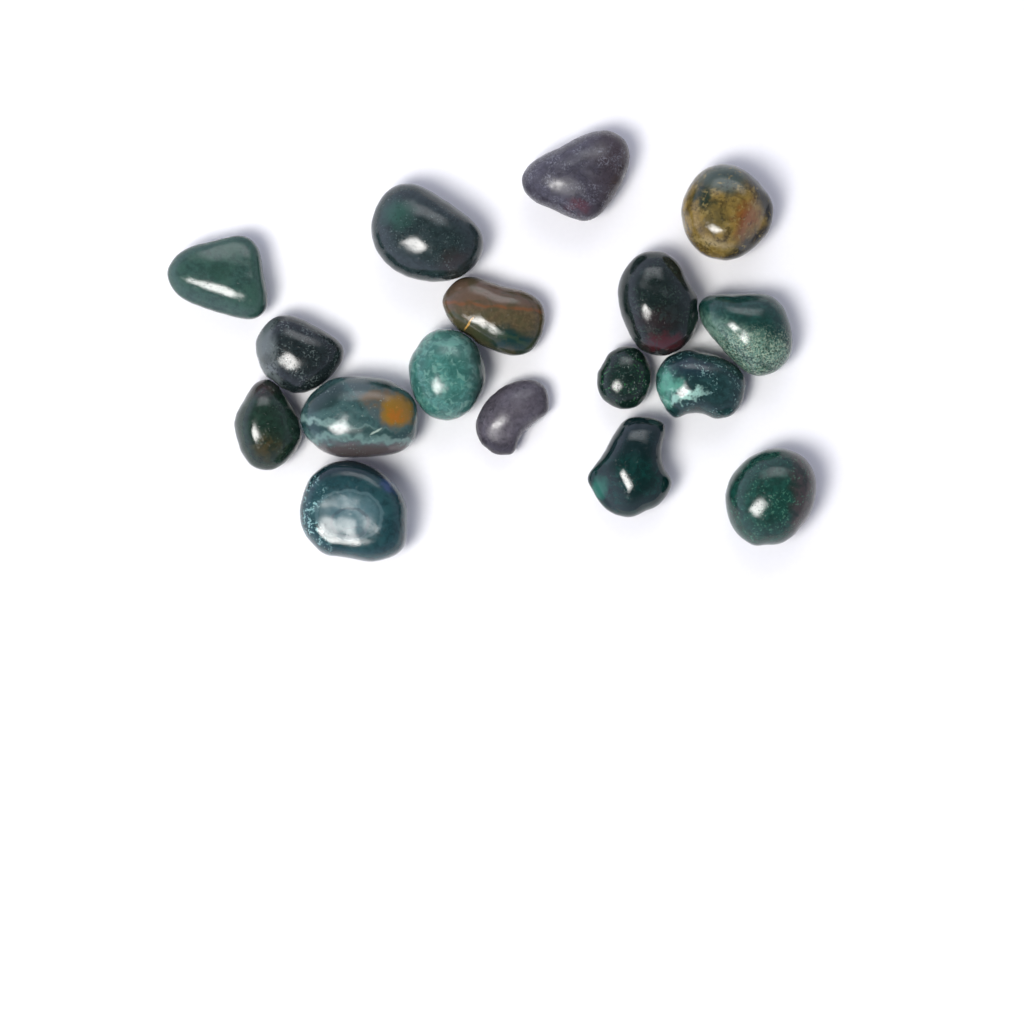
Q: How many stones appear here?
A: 17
